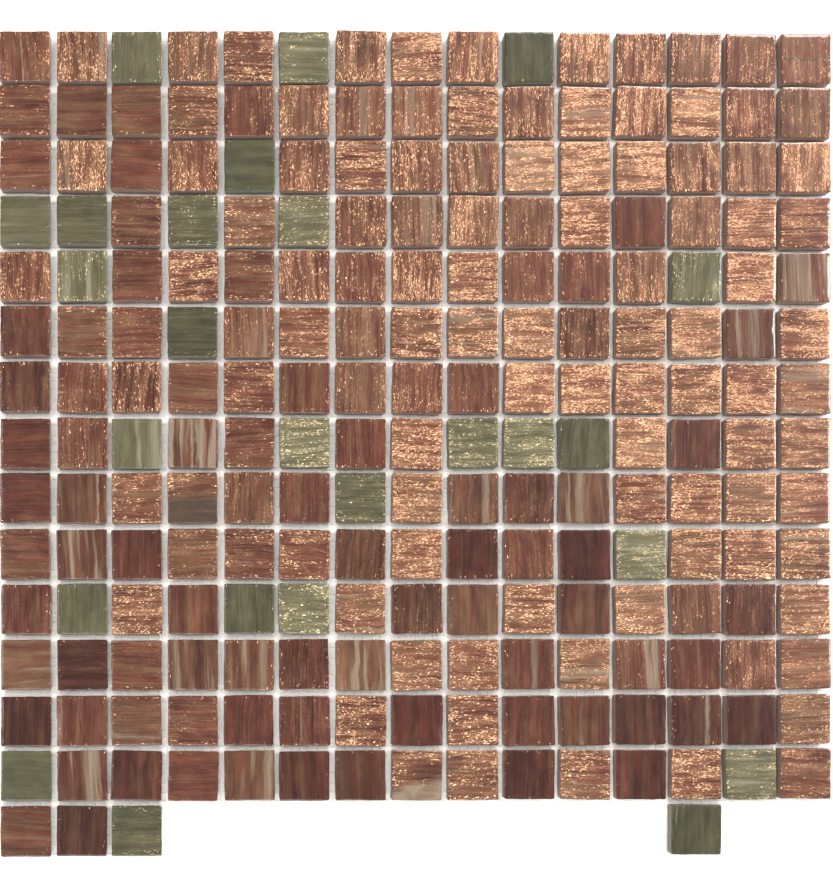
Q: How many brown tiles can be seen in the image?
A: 189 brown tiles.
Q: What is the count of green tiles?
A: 25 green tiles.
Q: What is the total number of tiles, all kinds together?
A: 214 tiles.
